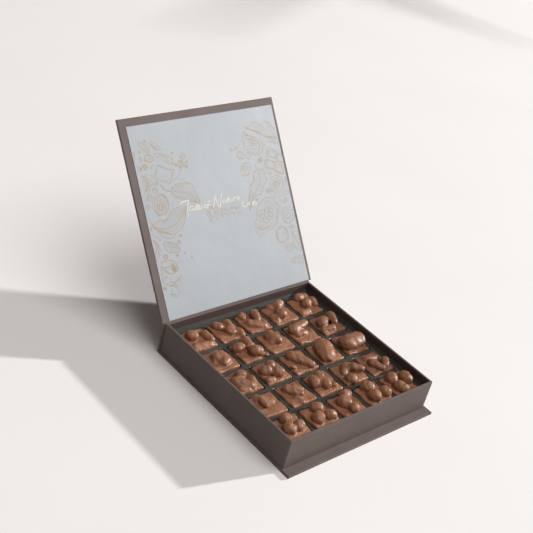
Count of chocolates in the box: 25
